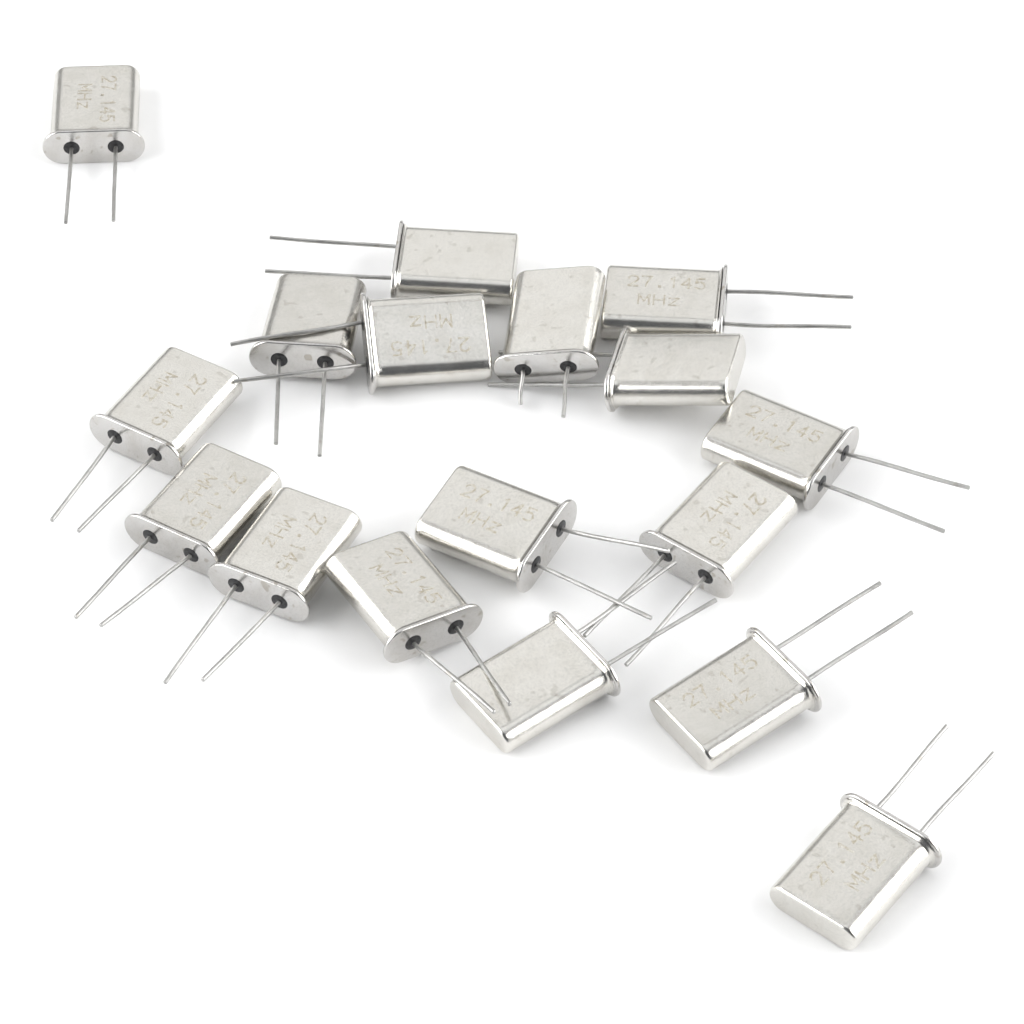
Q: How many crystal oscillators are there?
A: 17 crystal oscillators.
